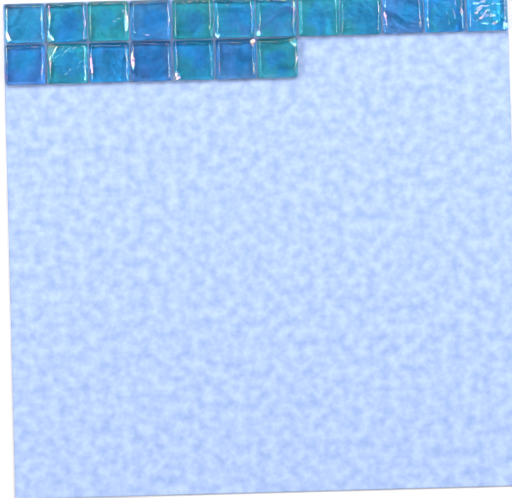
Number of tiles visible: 19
